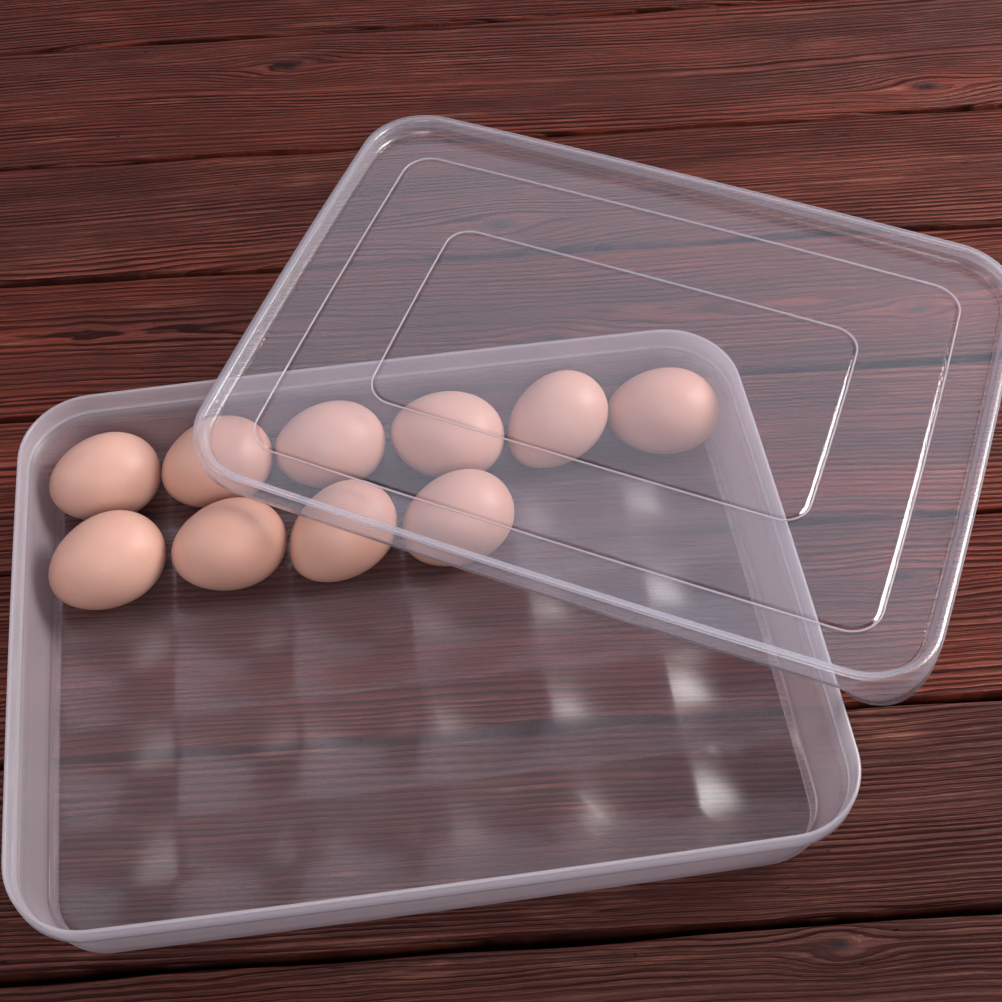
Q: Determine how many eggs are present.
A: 10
